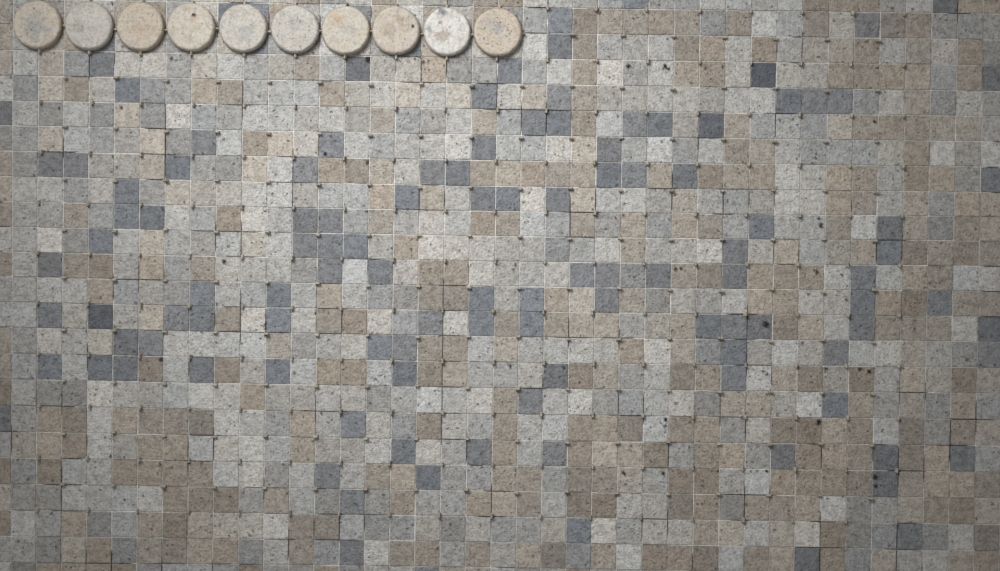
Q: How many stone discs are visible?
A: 10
